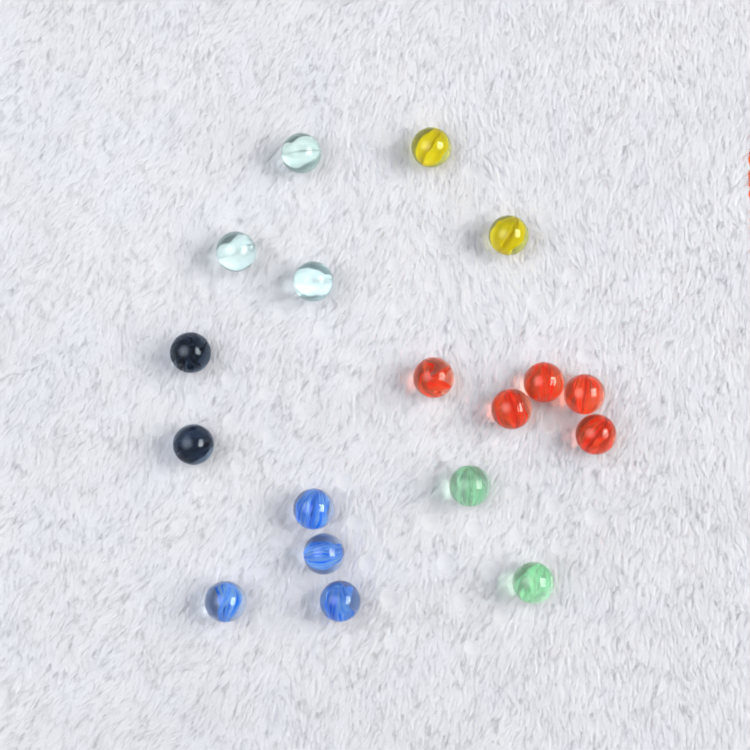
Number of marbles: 18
